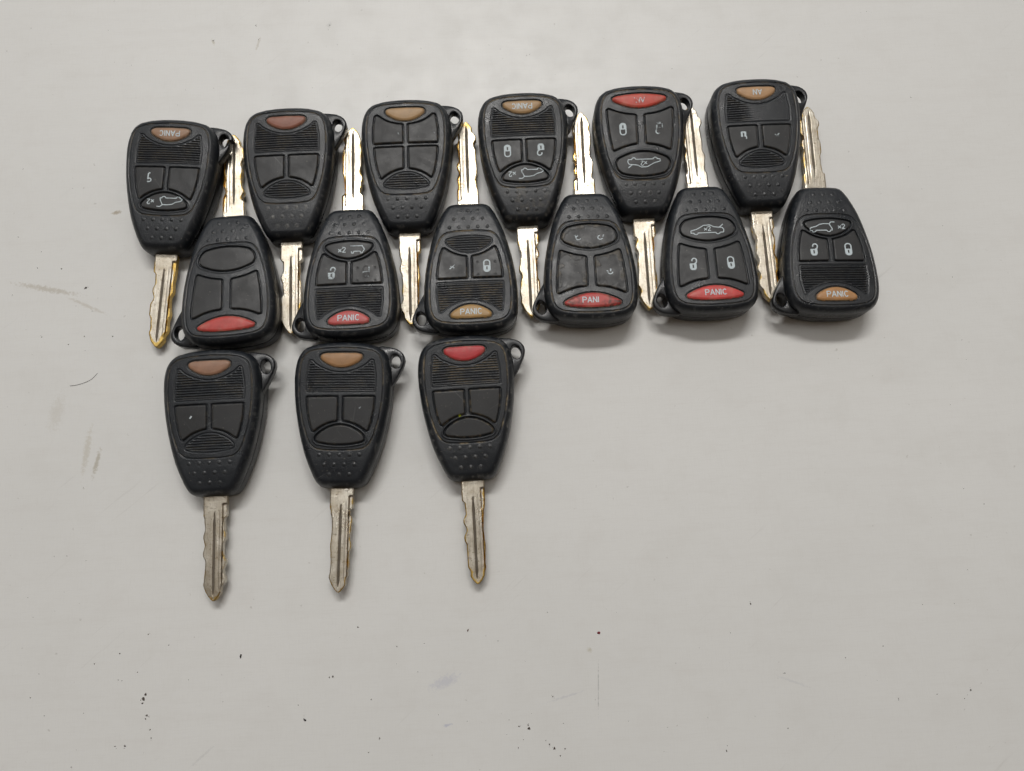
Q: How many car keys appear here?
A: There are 15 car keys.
